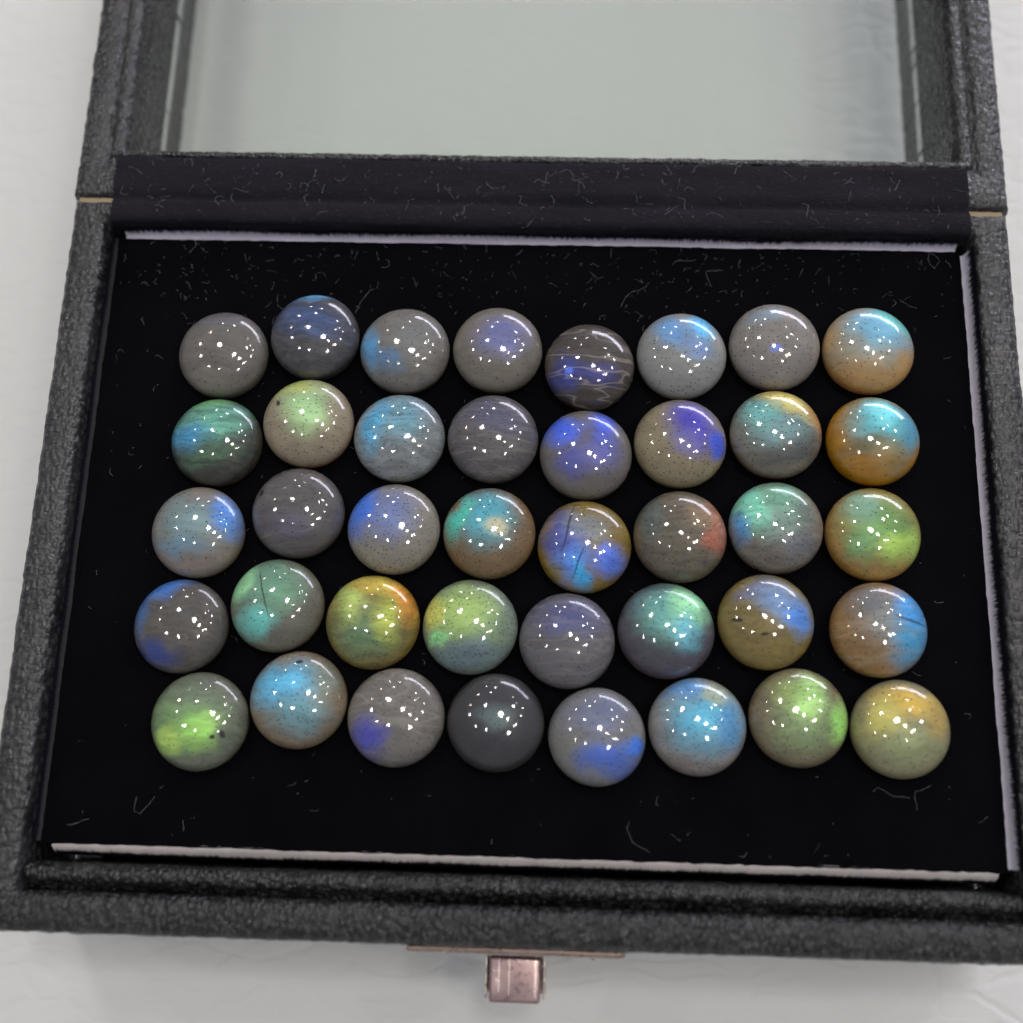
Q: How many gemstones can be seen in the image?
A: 40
